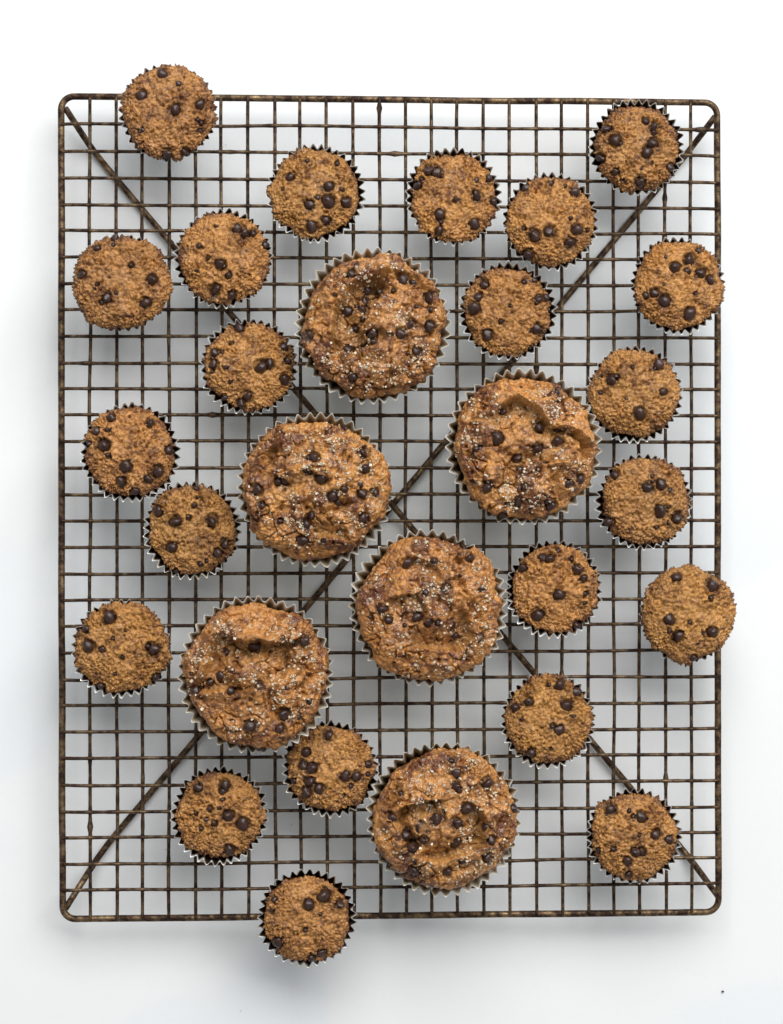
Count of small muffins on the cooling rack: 22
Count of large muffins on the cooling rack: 6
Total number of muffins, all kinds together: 28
